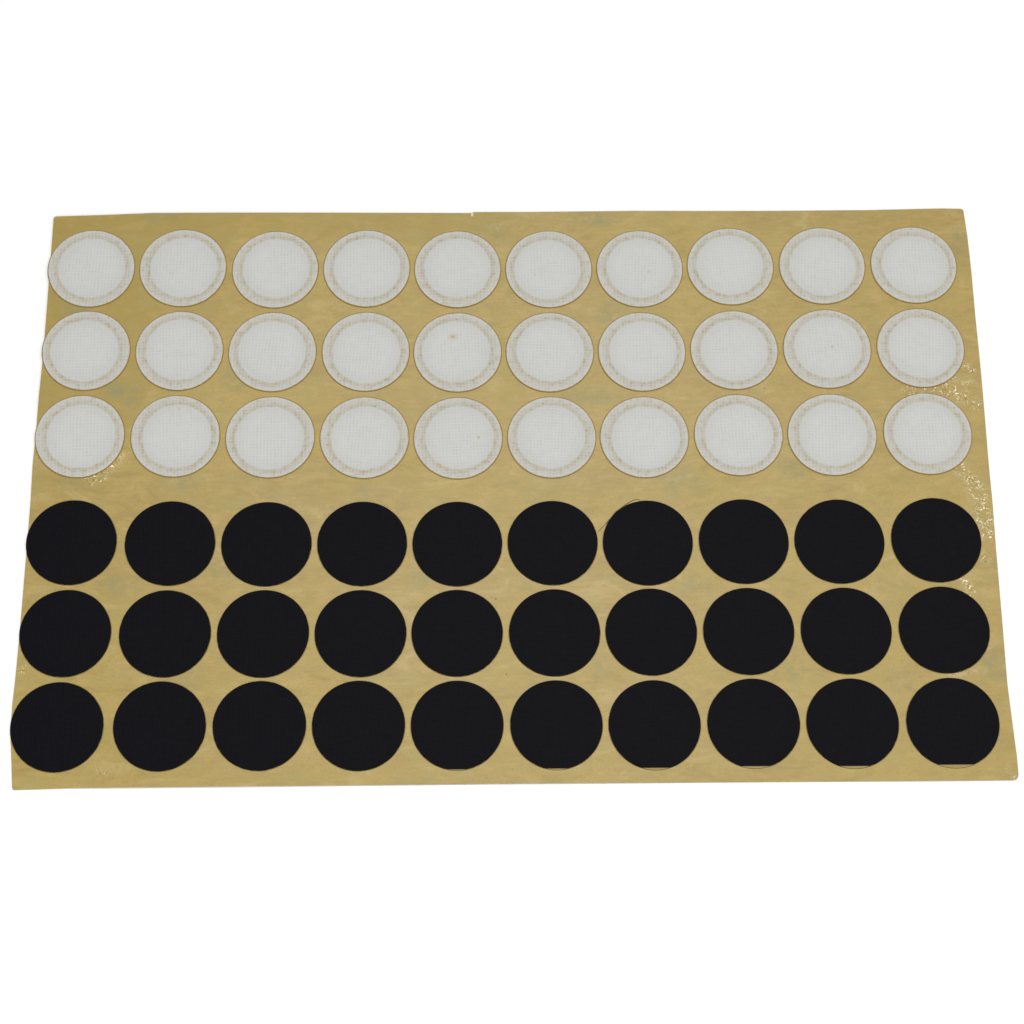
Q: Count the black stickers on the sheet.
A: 30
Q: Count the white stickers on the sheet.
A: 30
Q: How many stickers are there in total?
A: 60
